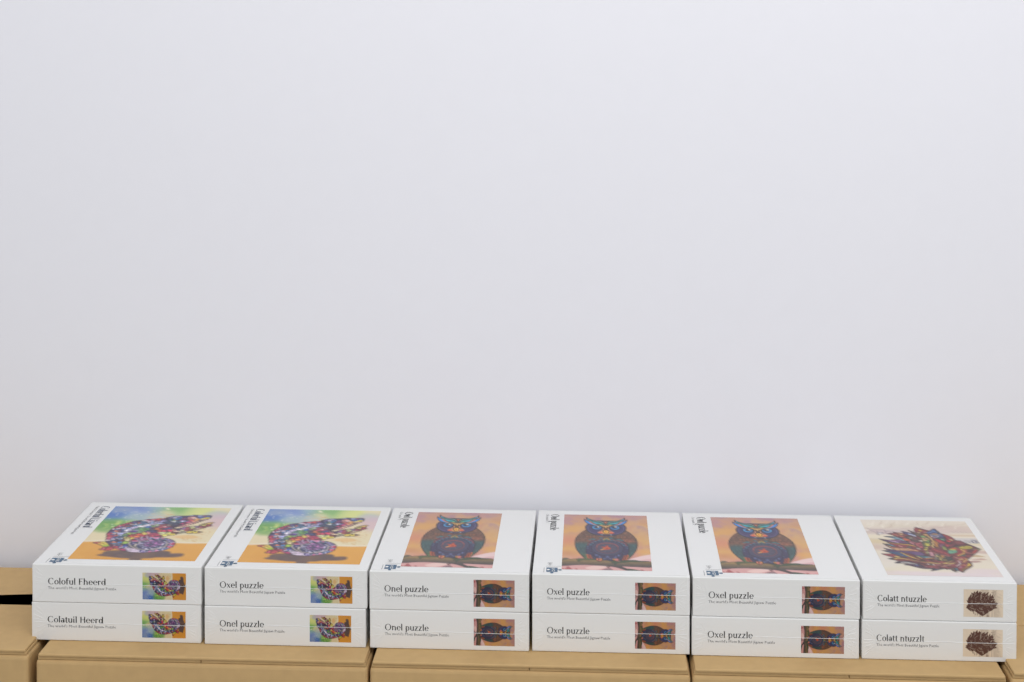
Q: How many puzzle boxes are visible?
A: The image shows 12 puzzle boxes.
